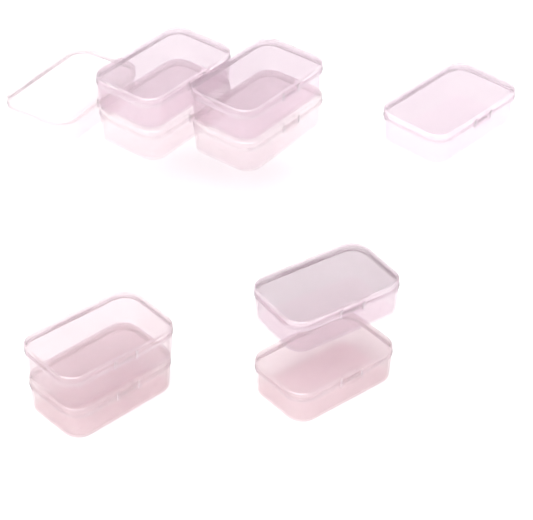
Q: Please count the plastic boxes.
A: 10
